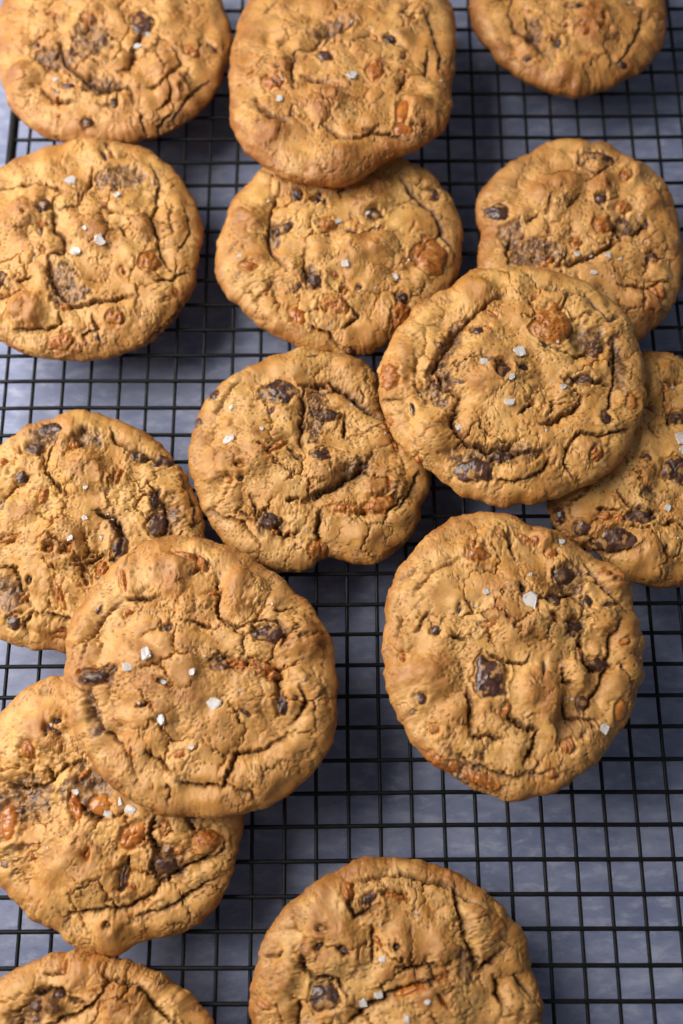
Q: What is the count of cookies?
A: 15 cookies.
